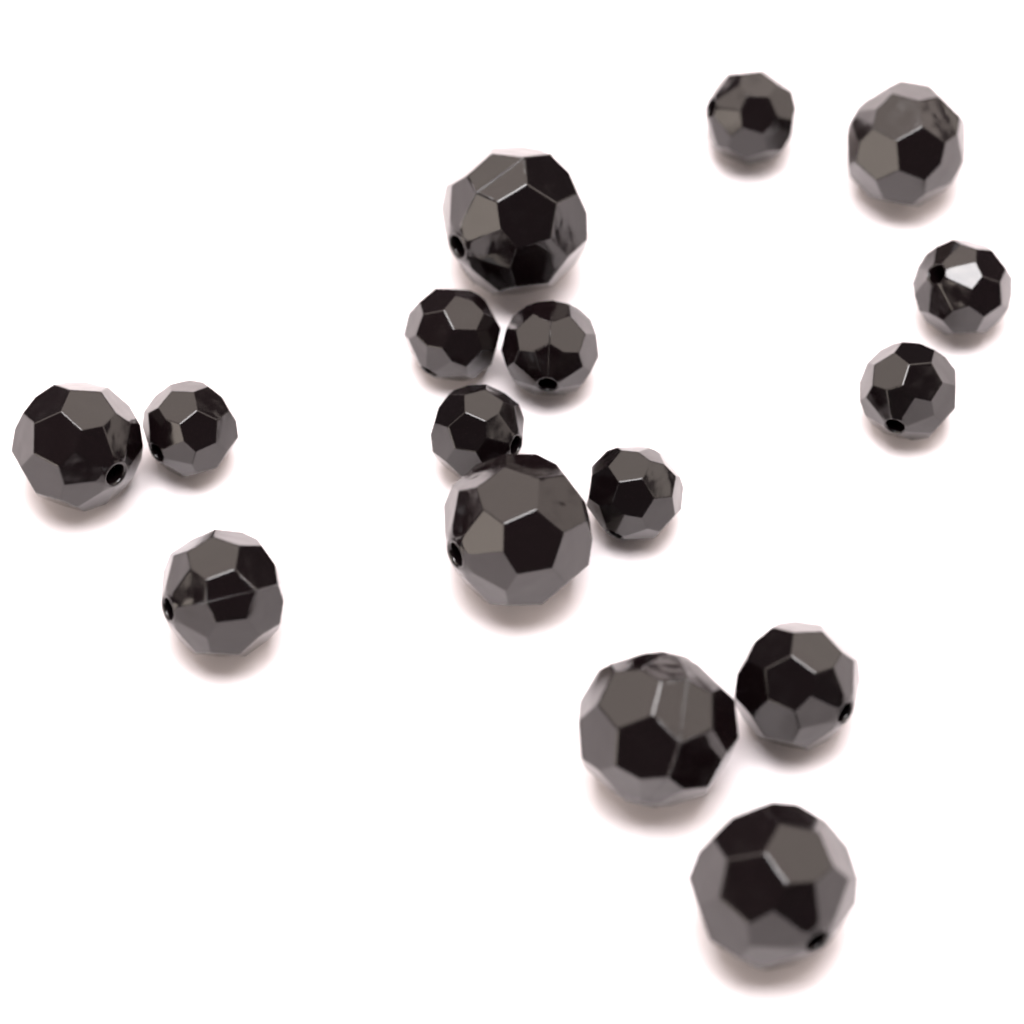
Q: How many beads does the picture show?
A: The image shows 16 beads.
